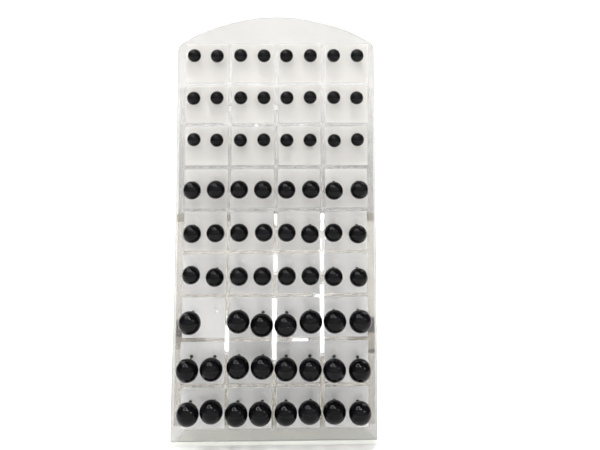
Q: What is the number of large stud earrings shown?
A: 23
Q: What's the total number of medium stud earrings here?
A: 24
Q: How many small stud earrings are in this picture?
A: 24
